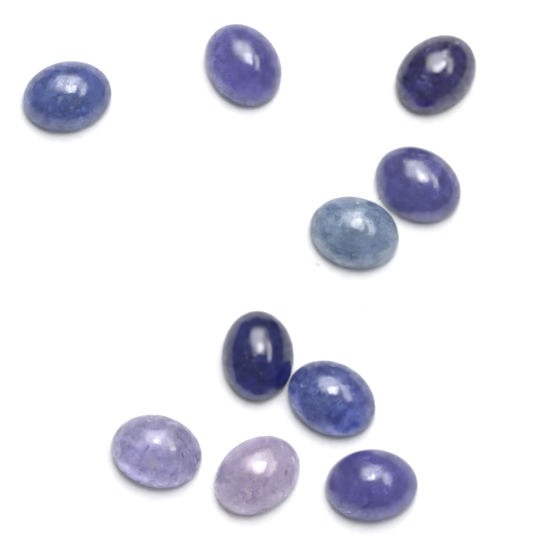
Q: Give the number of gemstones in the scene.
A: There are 10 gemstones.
